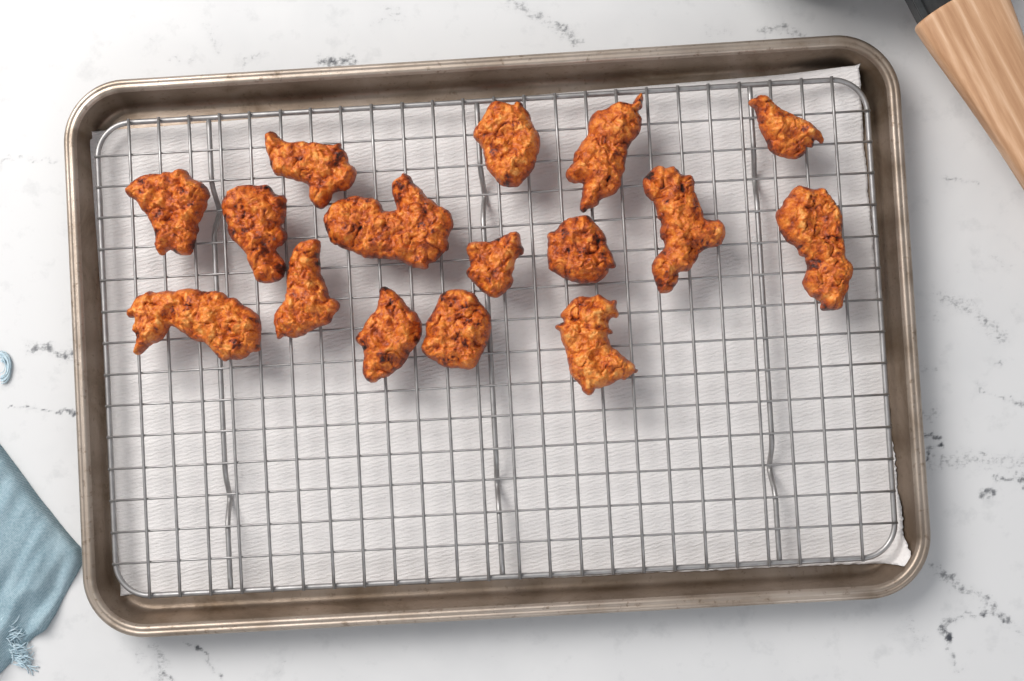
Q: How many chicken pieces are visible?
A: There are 16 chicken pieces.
